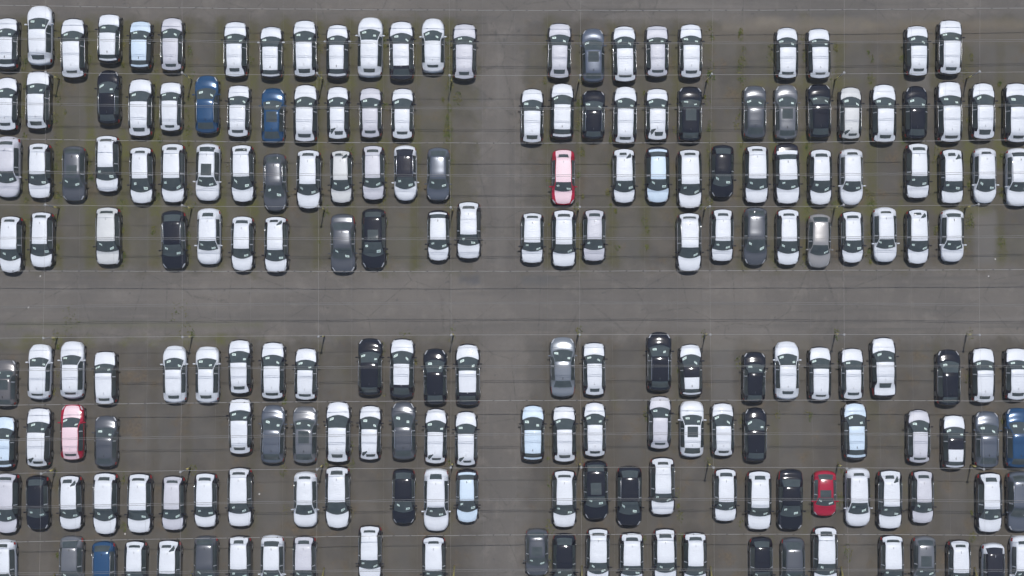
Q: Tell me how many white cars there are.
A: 150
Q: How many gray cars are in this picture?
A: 22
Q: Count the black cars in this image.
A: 21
